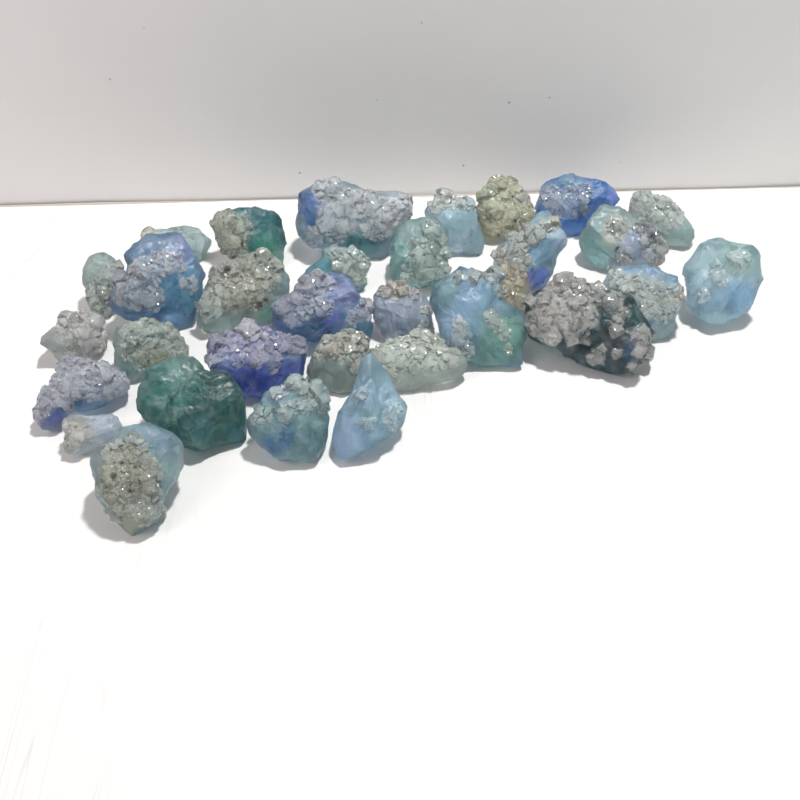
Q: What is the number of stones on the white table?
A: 31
